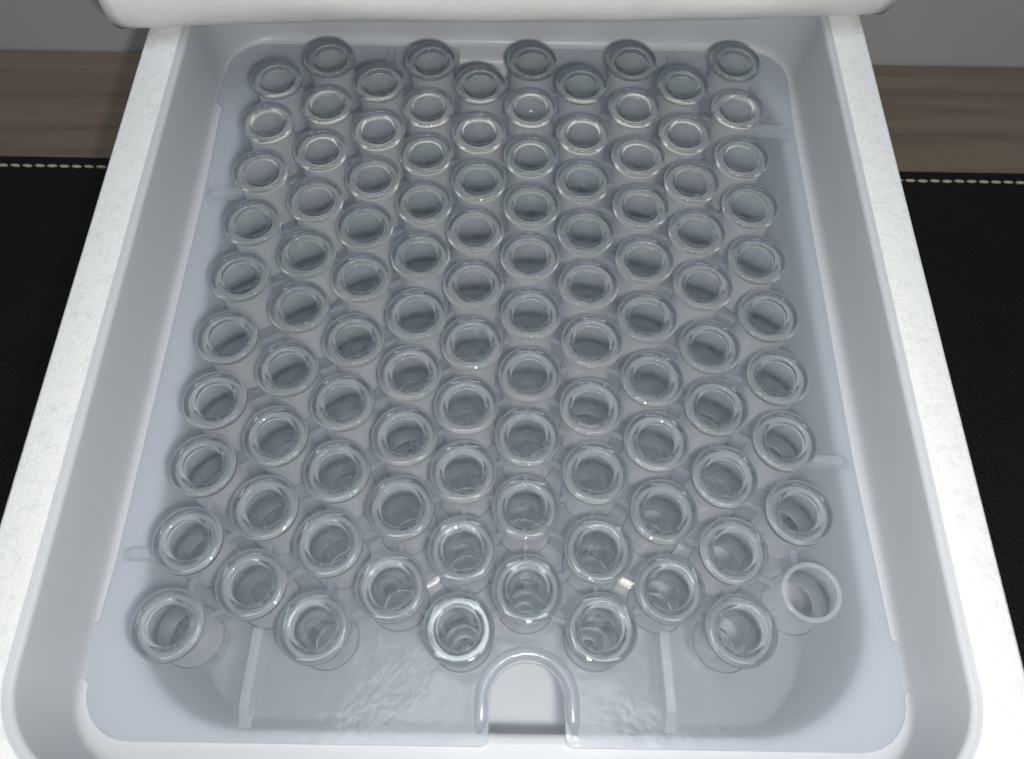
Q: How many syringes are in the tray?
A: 99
